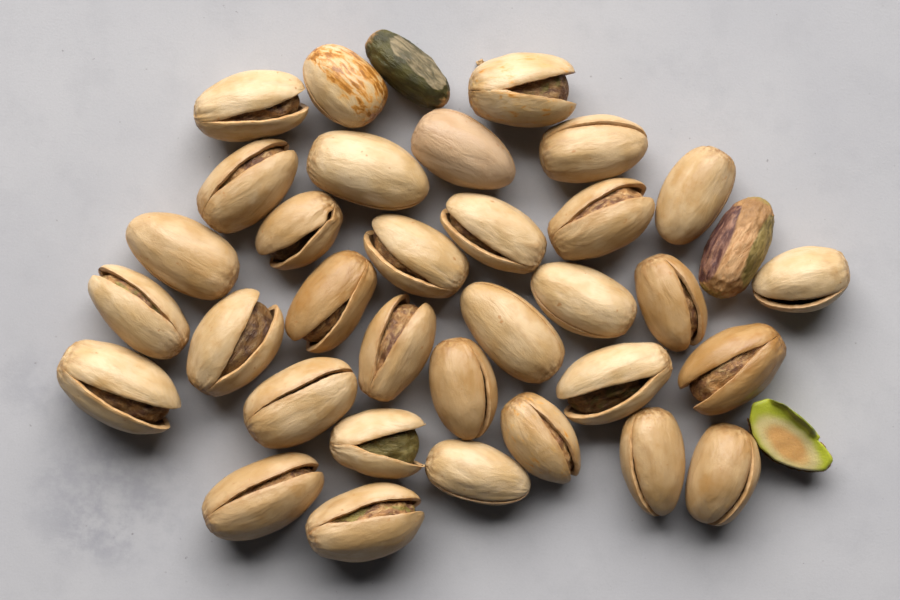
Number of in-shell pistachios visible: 33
